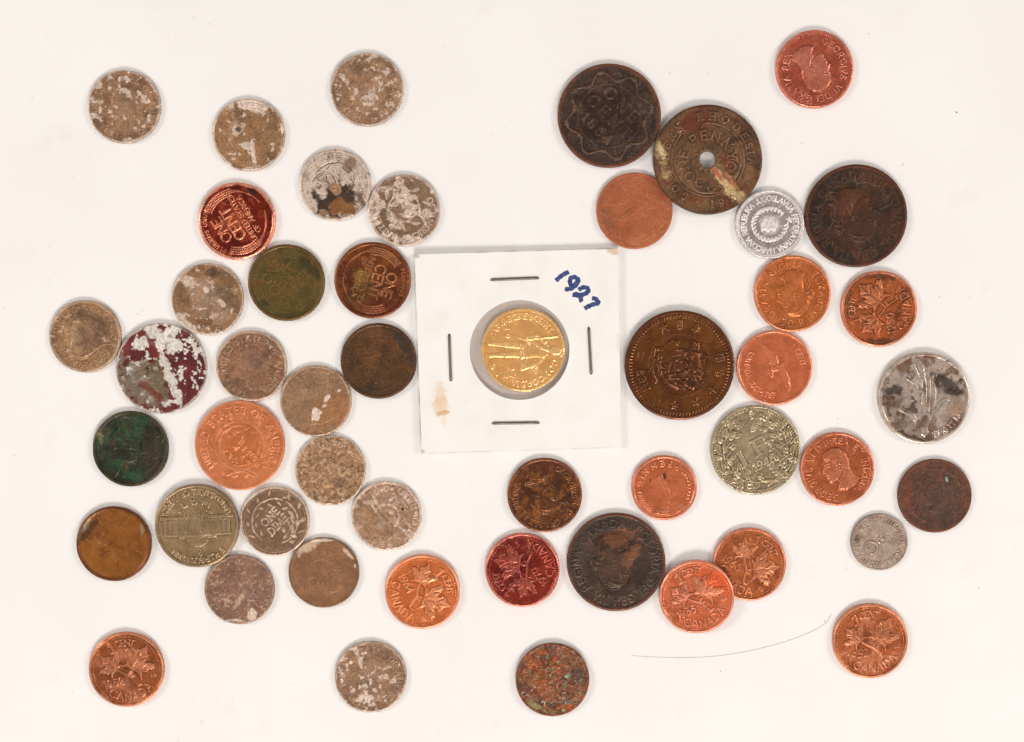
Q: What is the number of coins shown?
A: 50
